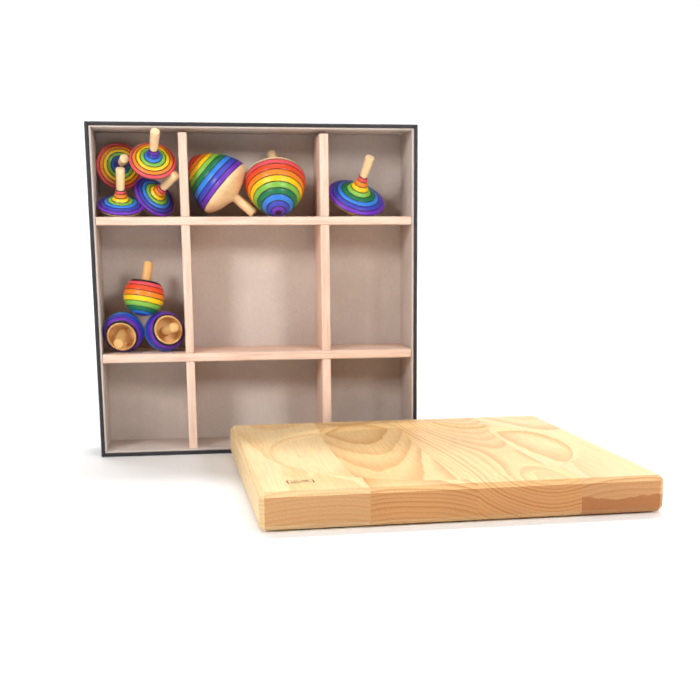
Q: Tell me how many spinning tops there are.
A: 10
